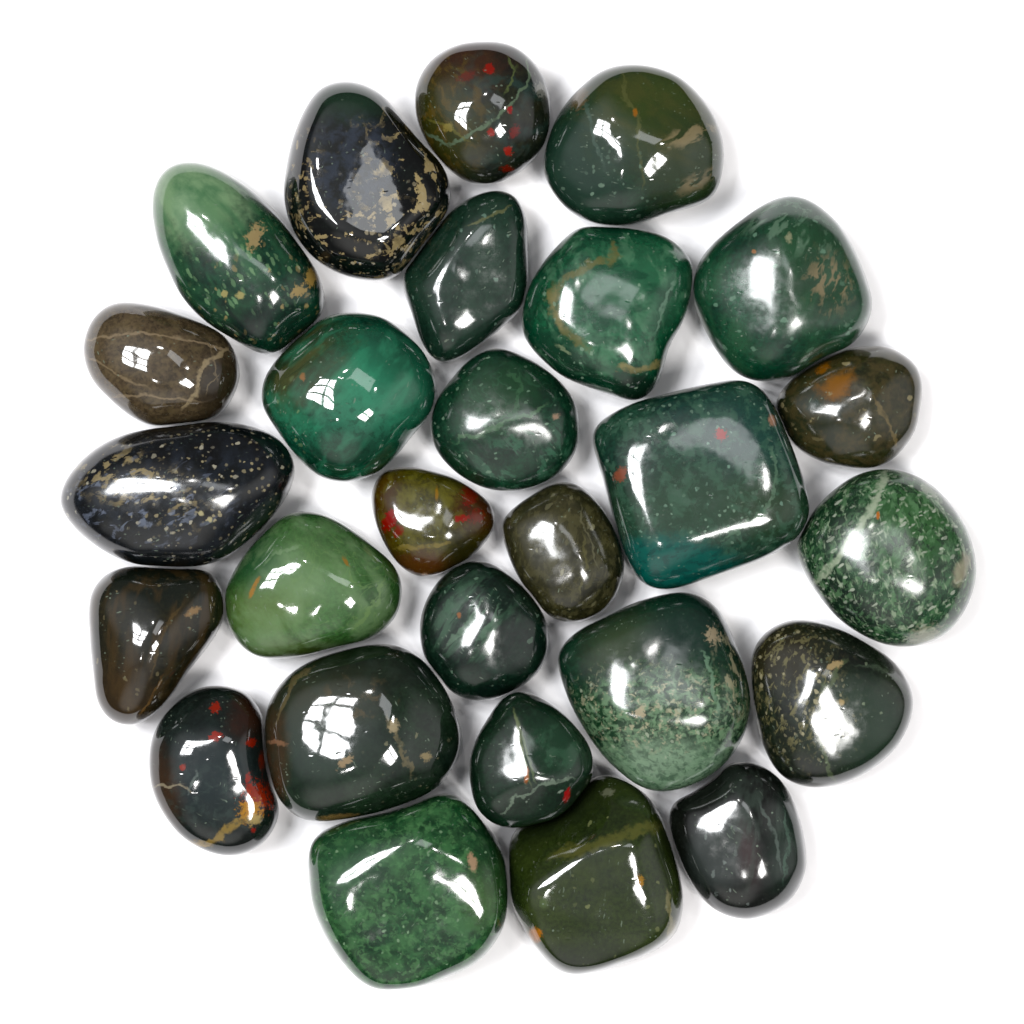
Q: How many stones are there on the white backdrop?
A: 27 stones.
